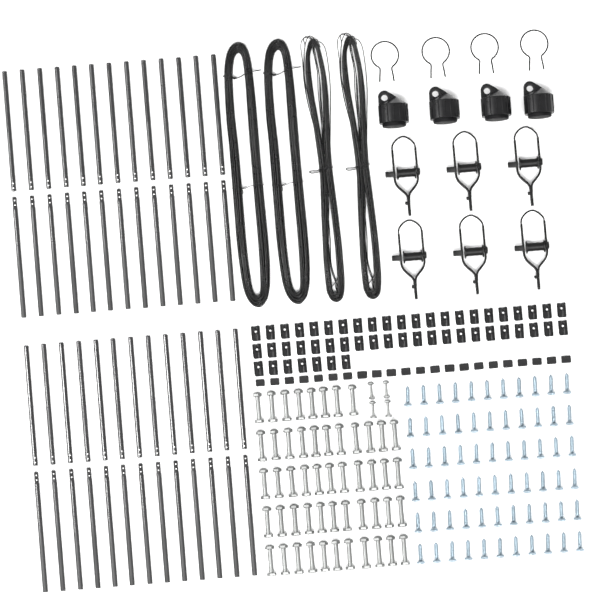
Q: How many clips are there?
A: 51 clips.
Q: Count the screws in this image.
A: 66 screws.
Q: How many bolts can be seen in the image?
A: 56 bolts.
